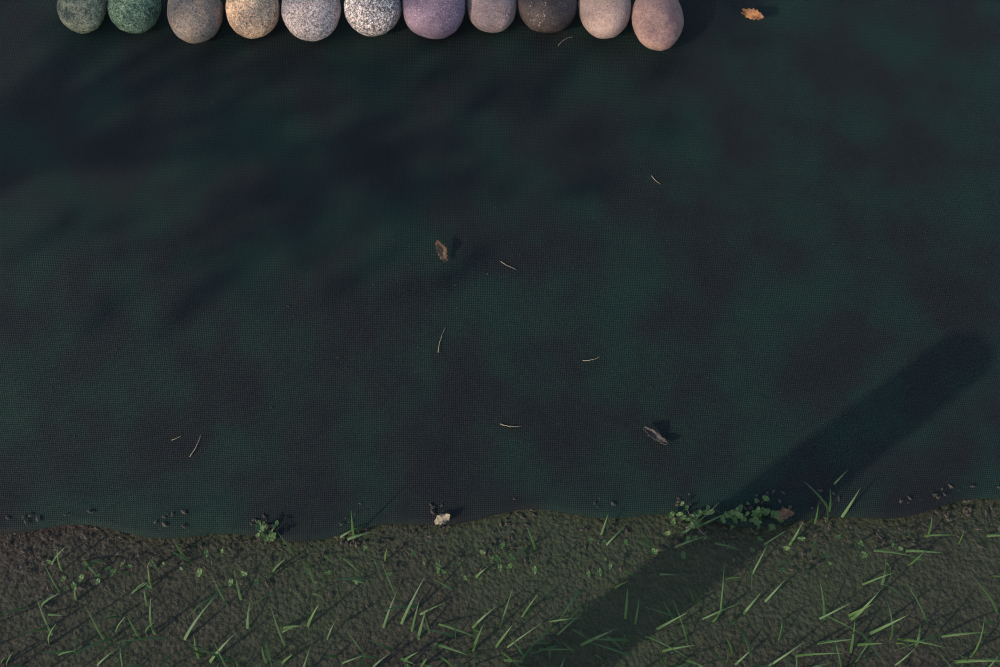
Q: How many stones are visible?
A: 11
